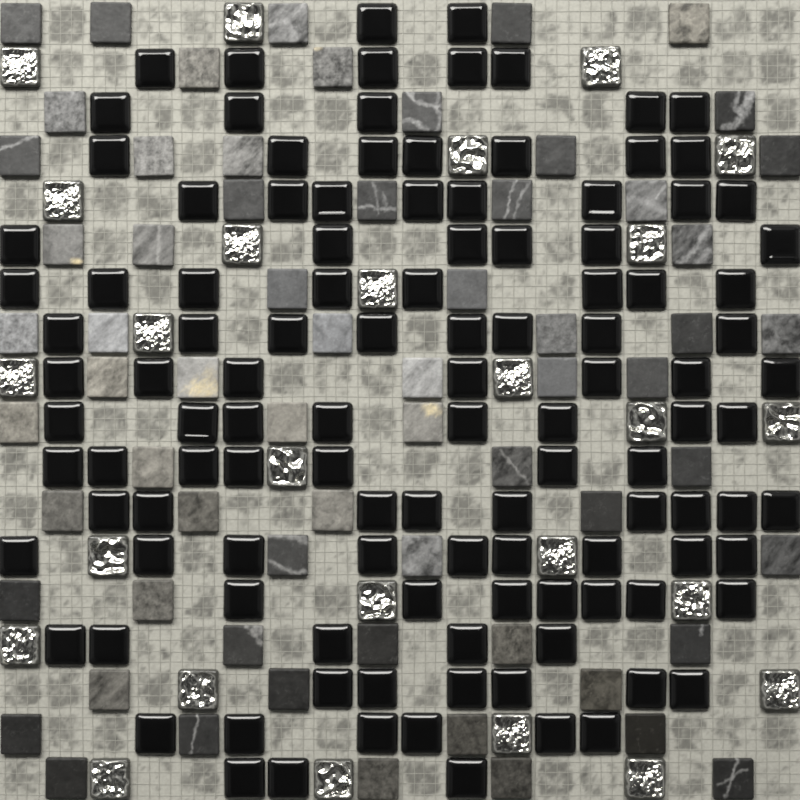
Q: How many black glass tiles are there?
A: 116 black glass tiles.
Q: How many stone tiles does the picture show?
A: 65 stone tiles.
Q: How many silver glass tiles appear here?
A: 26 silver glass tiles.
